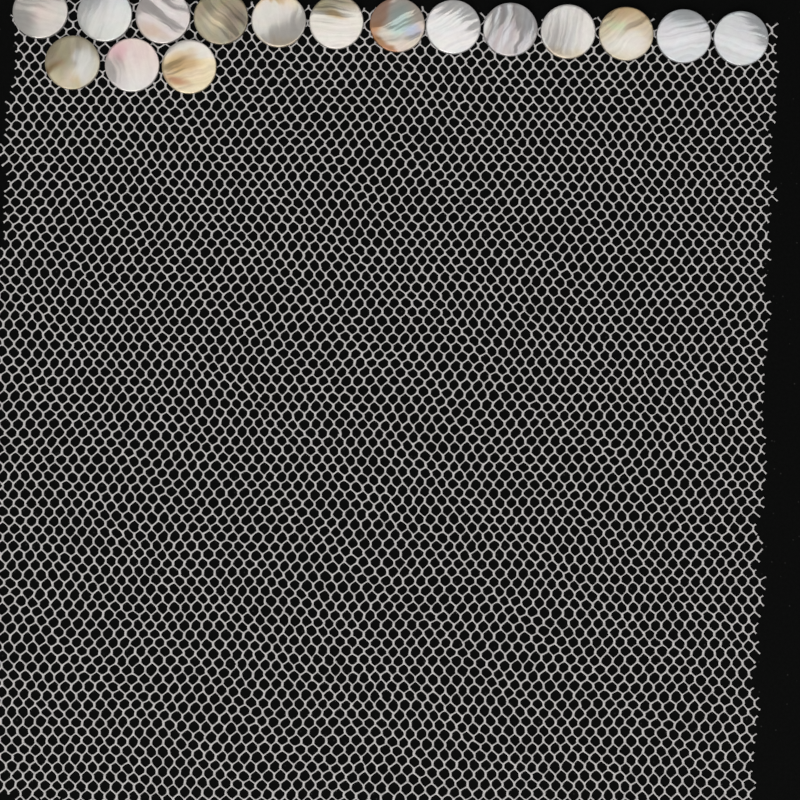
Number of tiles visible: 16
